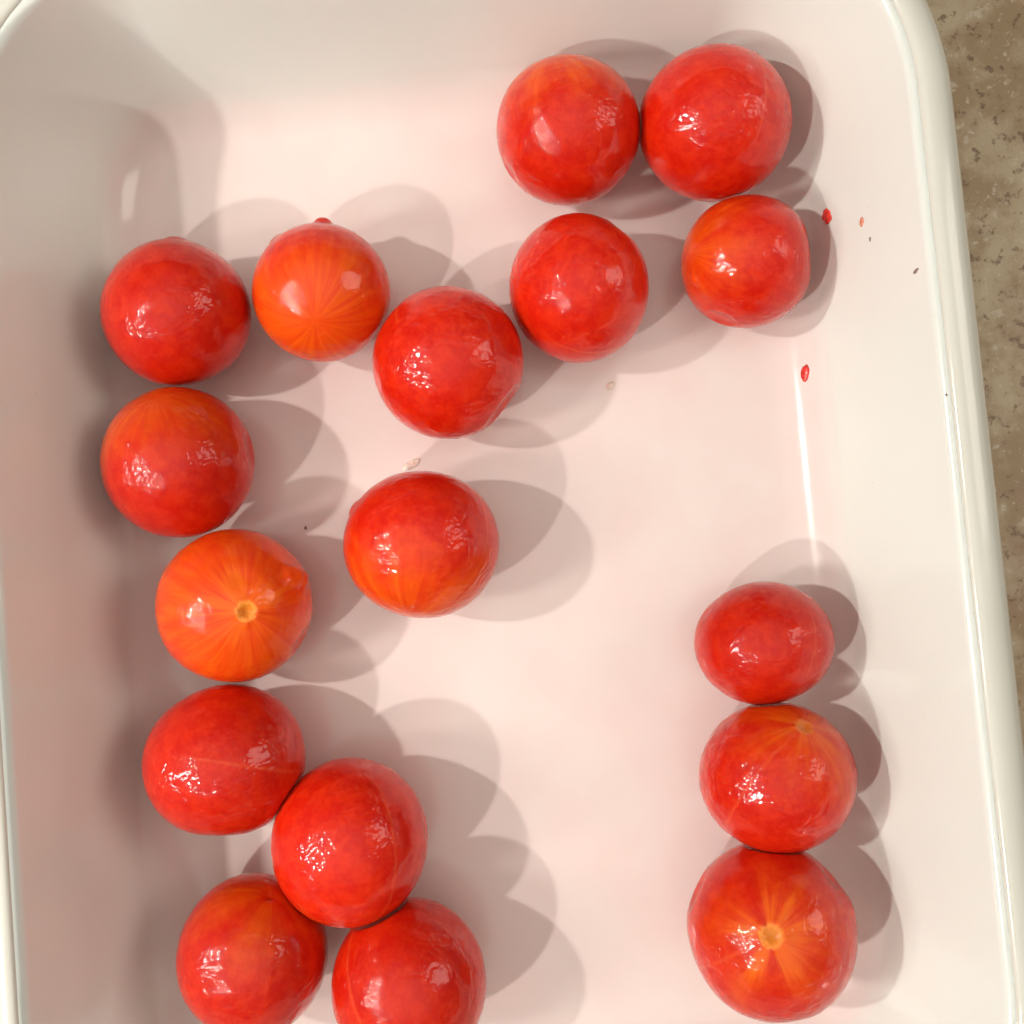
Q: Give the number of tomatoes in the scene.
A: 17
